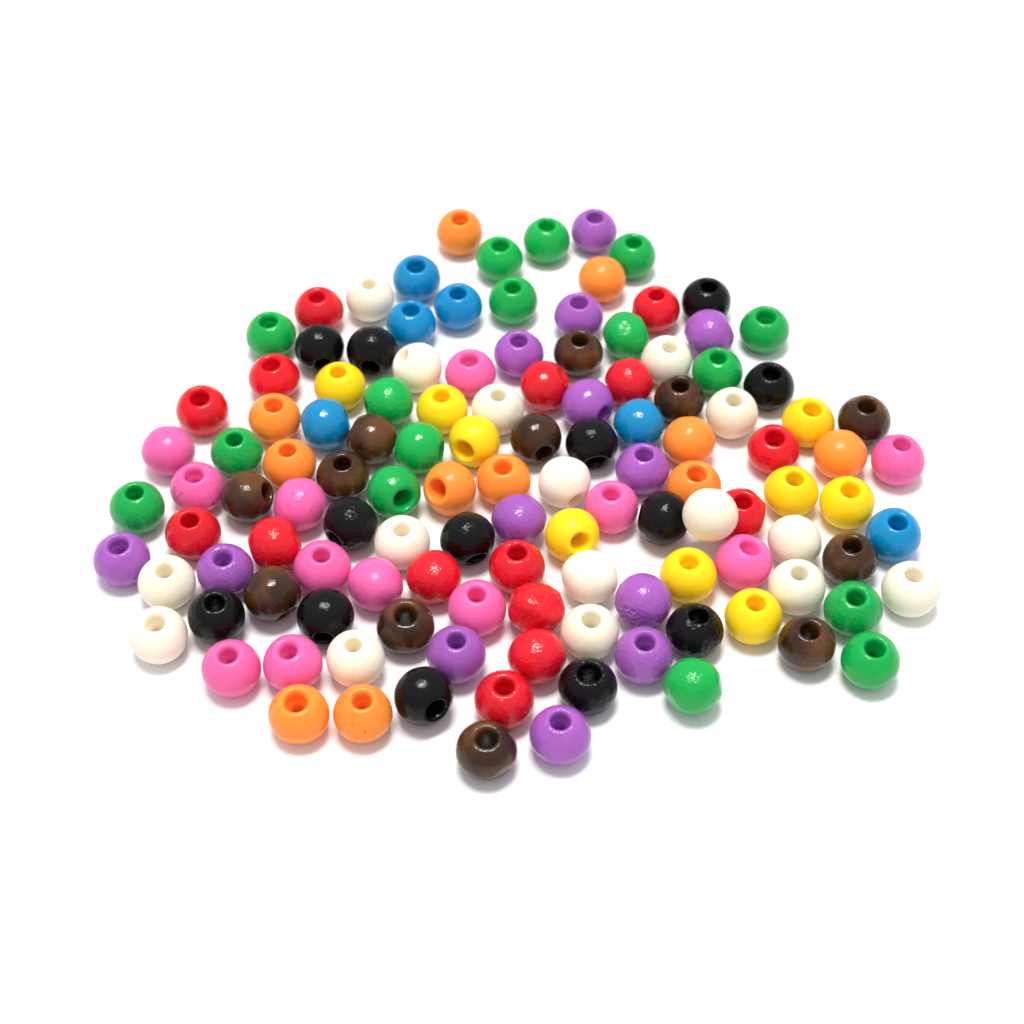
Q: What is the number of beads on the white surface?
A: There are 123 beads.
